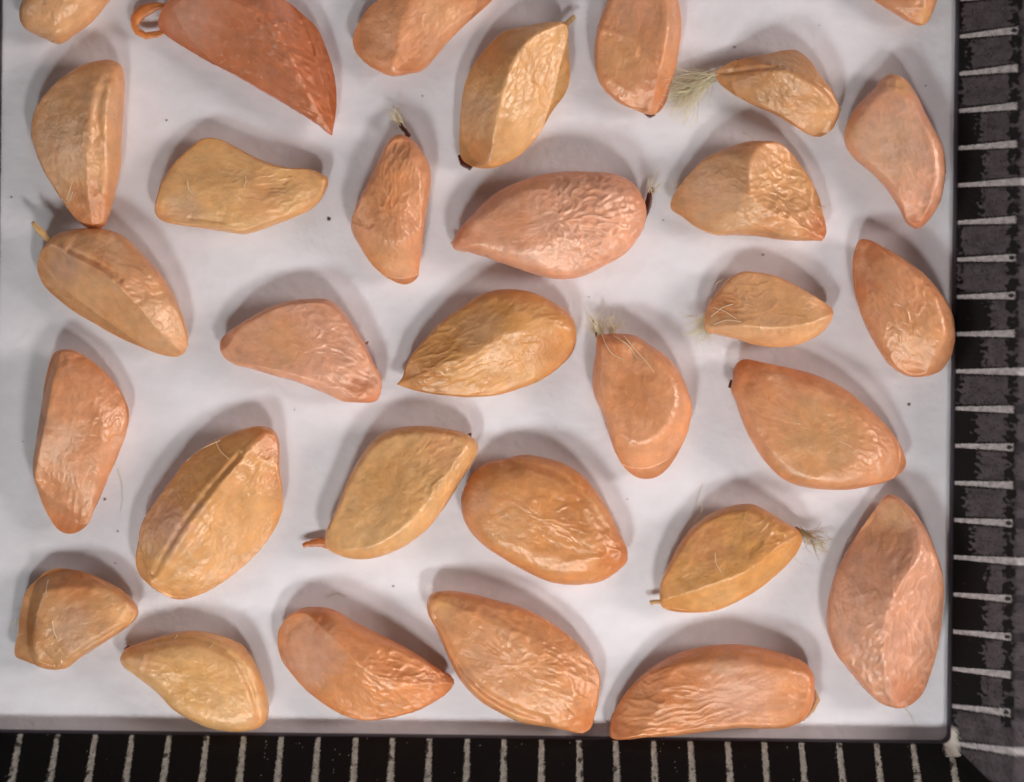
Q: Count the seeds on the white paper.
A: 31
